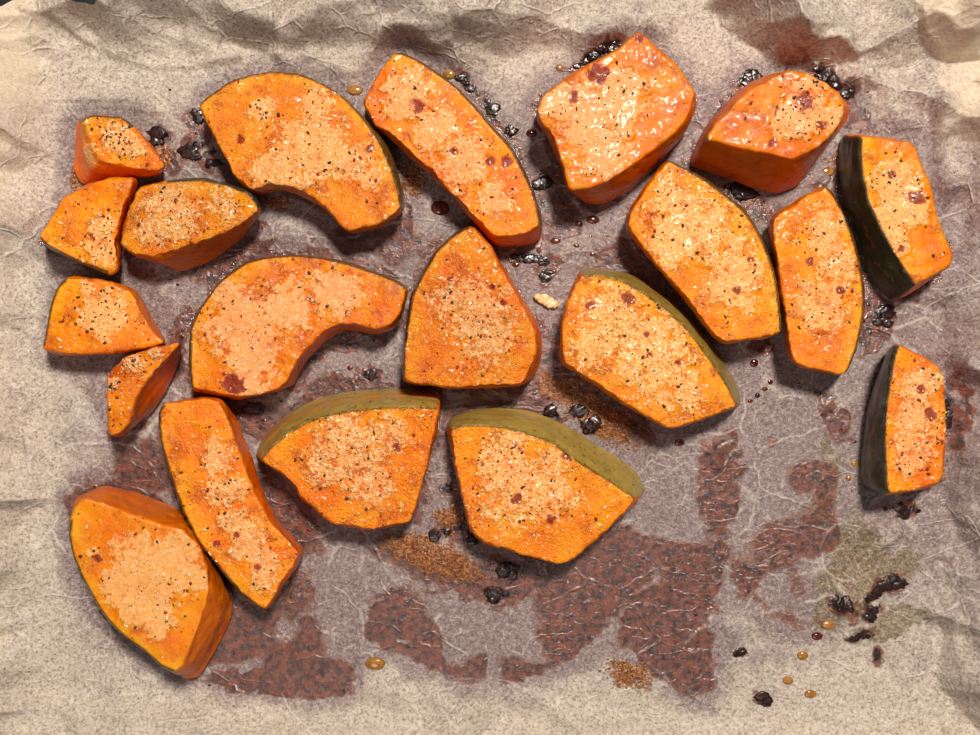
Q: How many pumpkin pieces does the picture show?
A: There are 20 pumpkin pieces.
